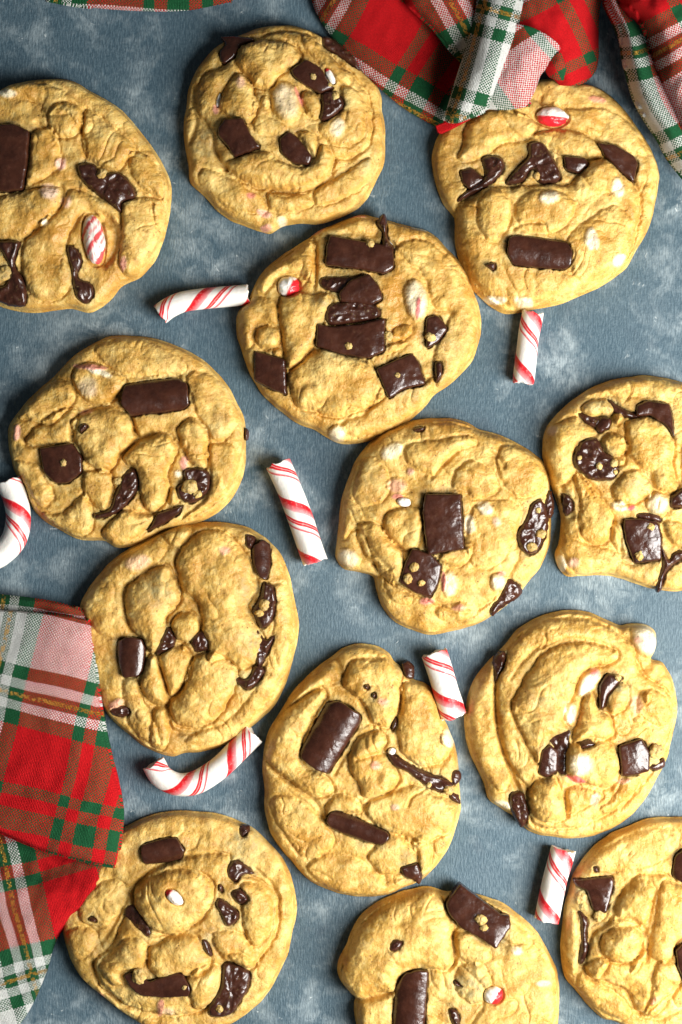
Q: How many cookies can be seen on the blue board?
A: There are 13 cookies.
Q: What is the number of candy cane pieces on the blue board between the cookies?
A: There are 7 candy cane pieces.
